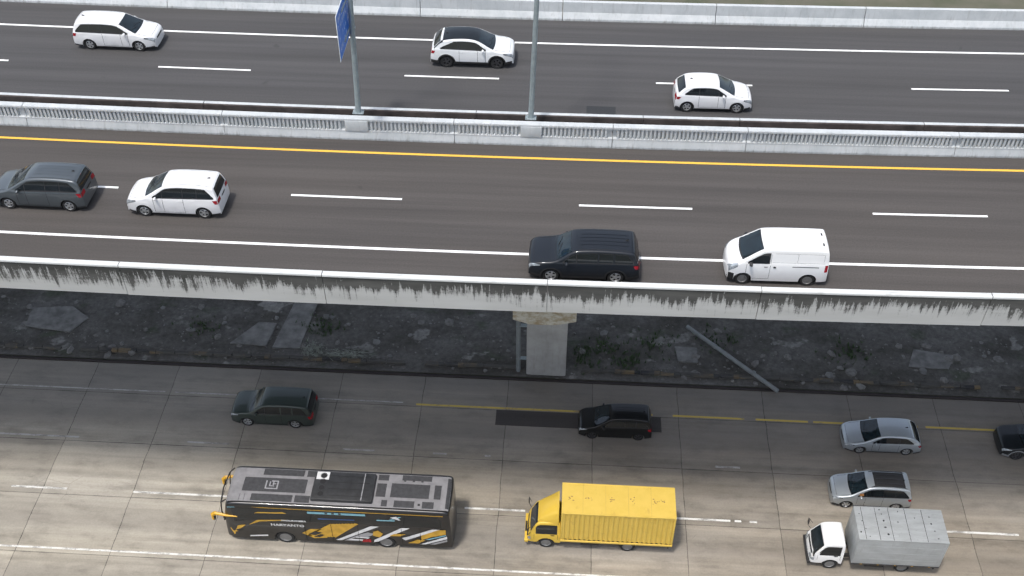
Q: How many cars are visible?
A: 11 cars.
